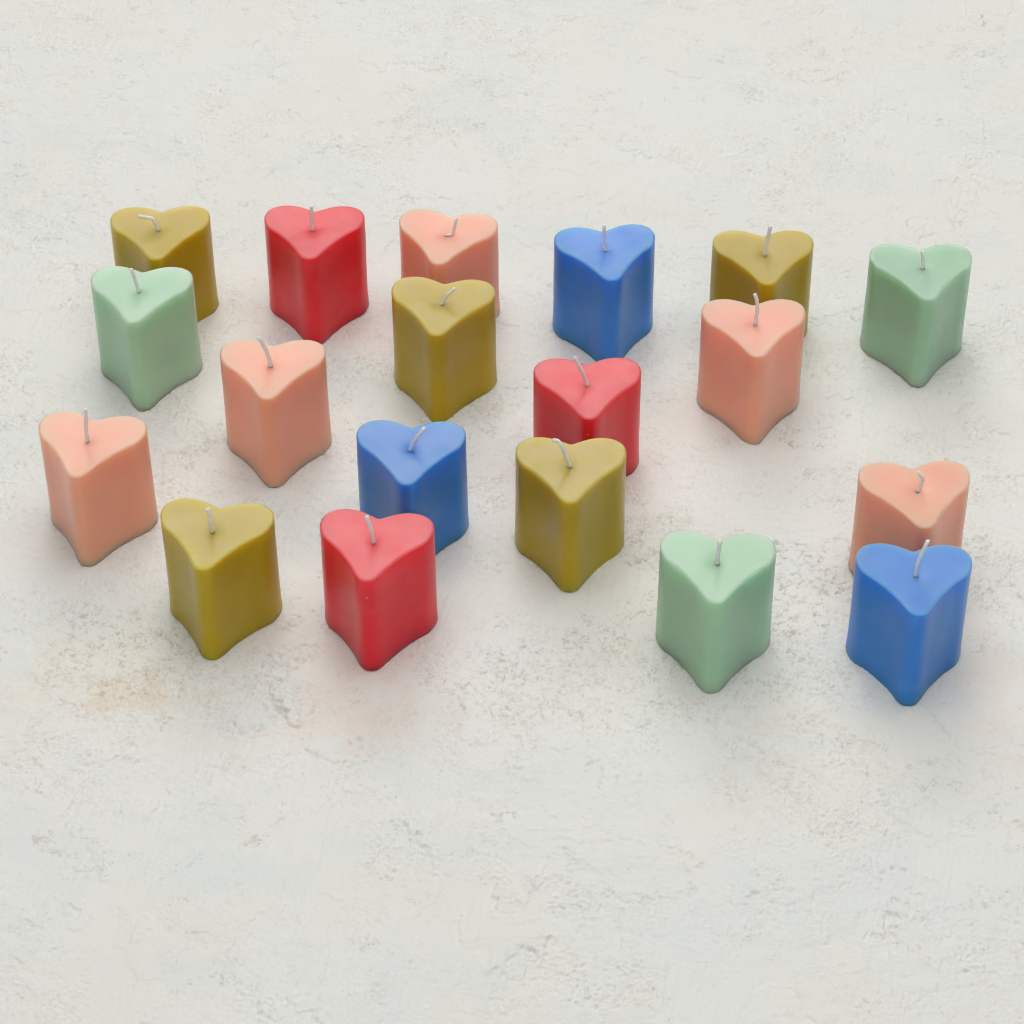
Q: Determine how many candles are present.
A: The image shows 19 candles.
